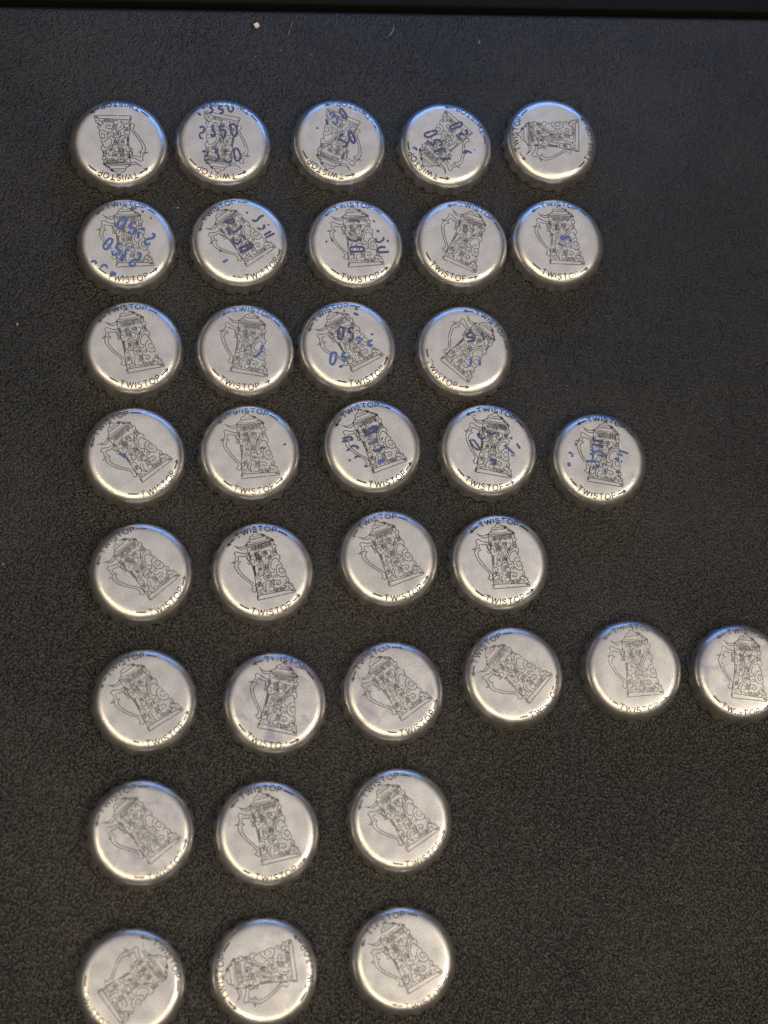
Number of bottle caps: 35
